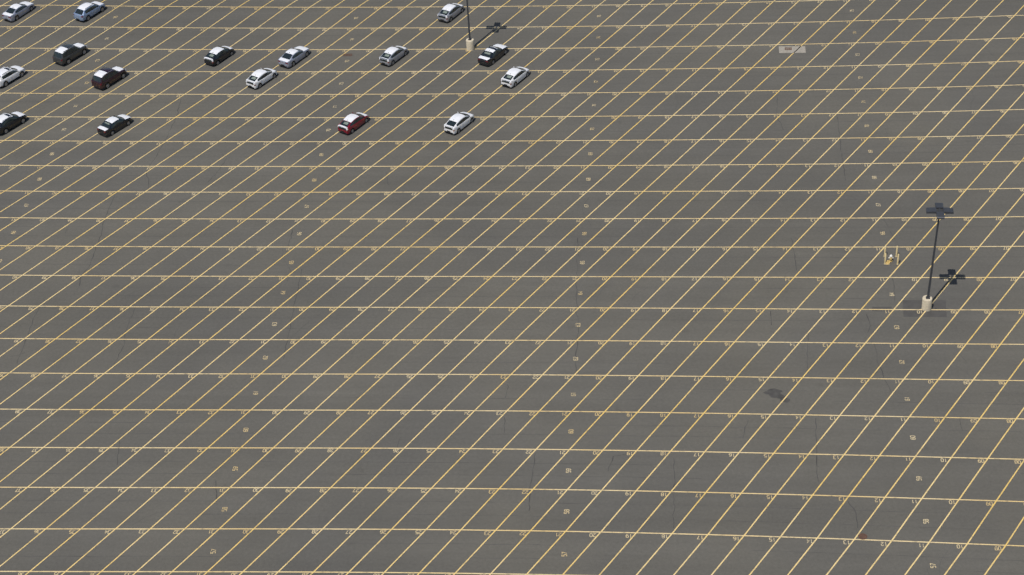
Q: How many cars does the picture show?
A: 16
